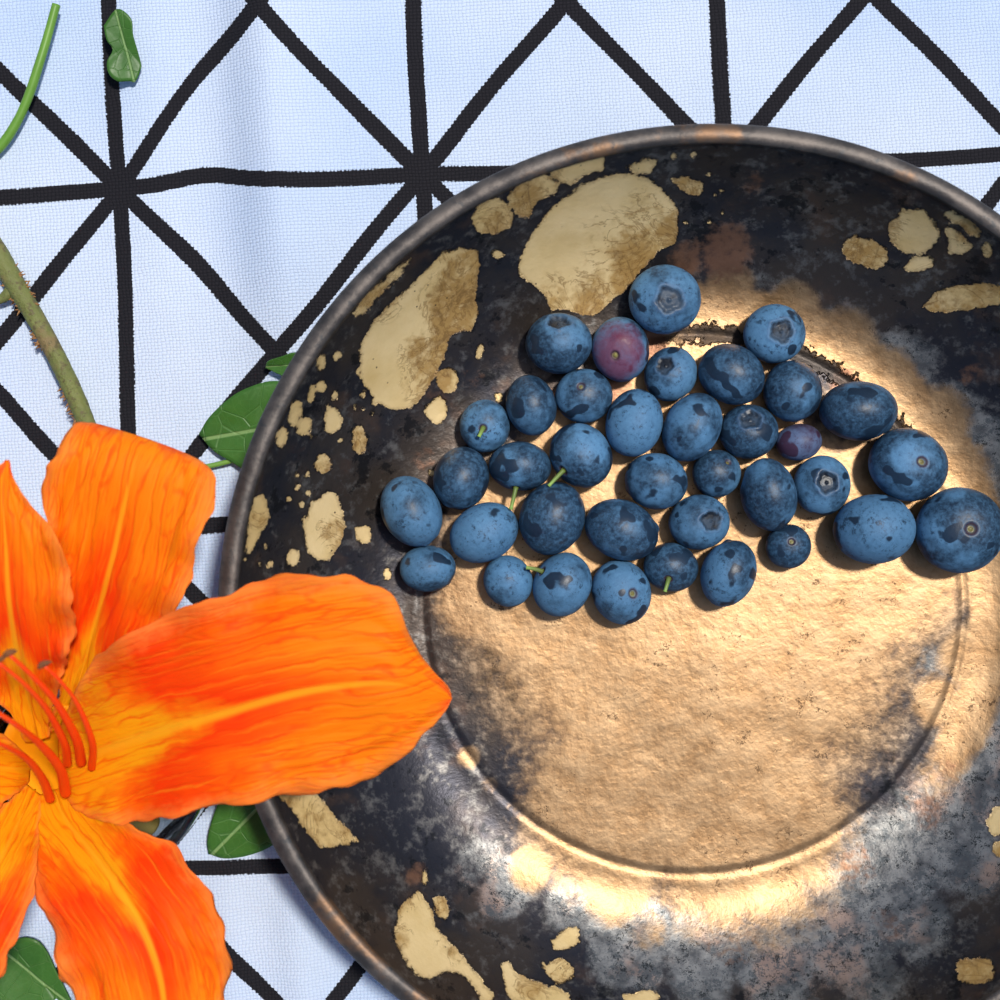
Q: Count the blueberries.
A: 37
